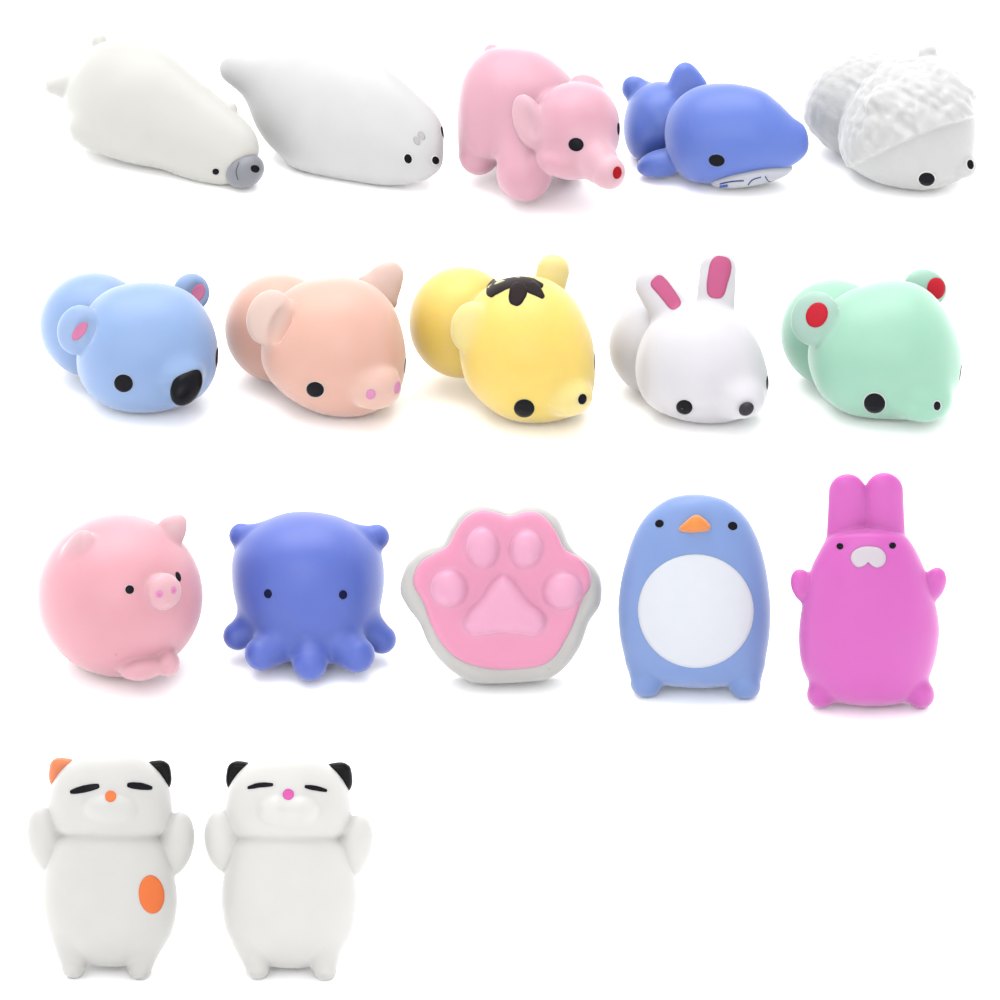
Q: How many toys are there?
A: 17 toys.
